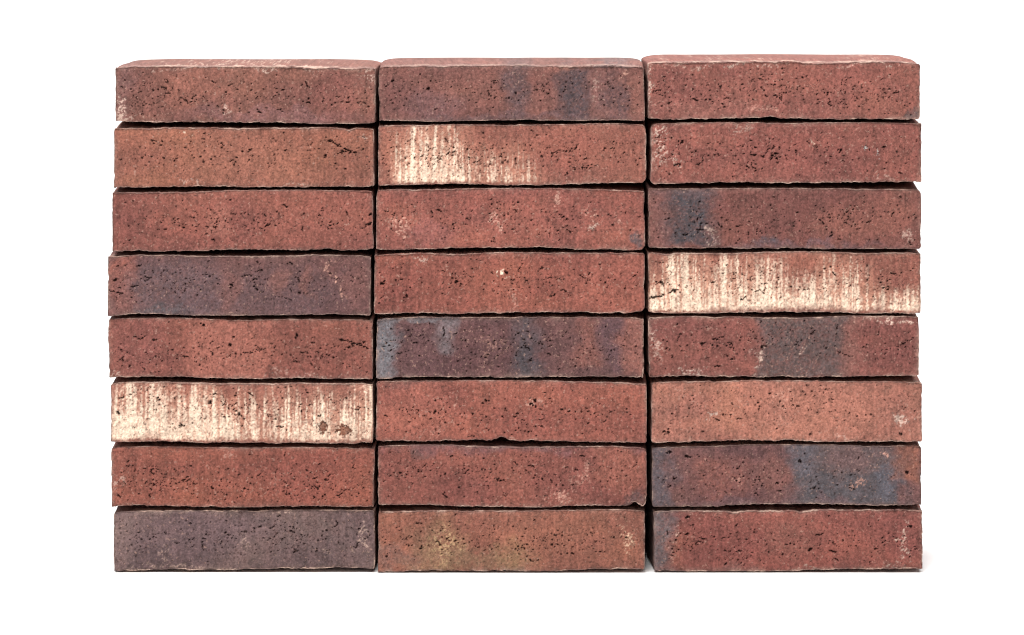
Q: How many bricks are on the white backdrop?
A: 24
